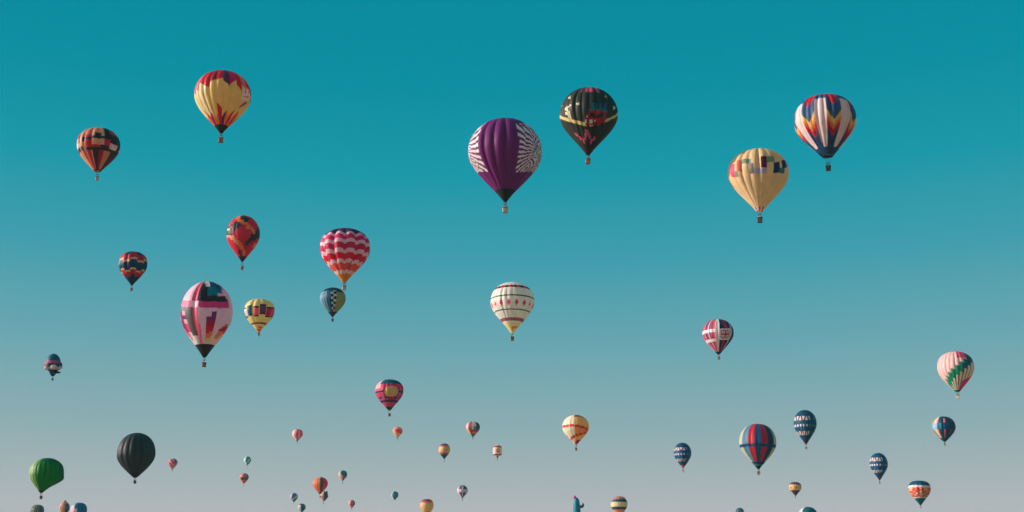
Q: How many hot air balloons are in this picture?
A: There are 51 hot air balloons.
